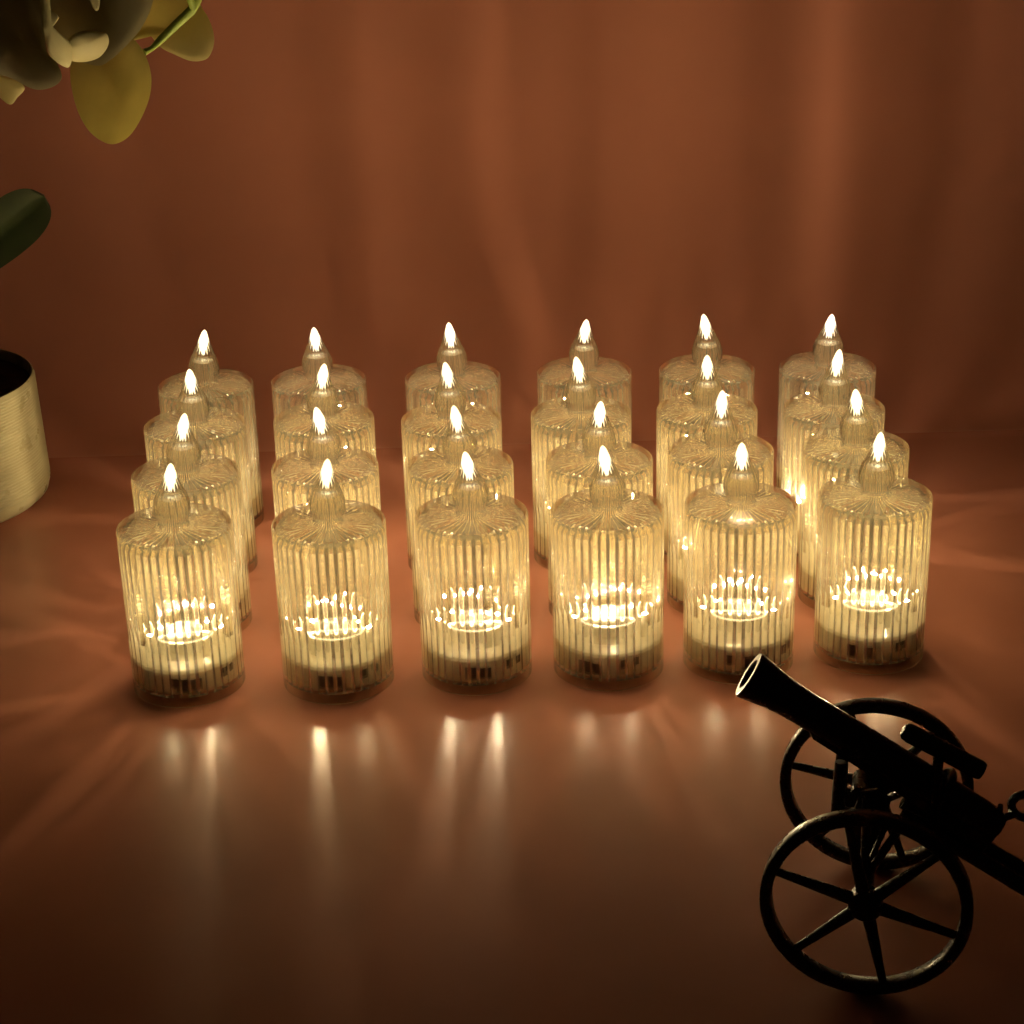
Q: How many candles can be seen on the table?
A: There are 24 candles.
